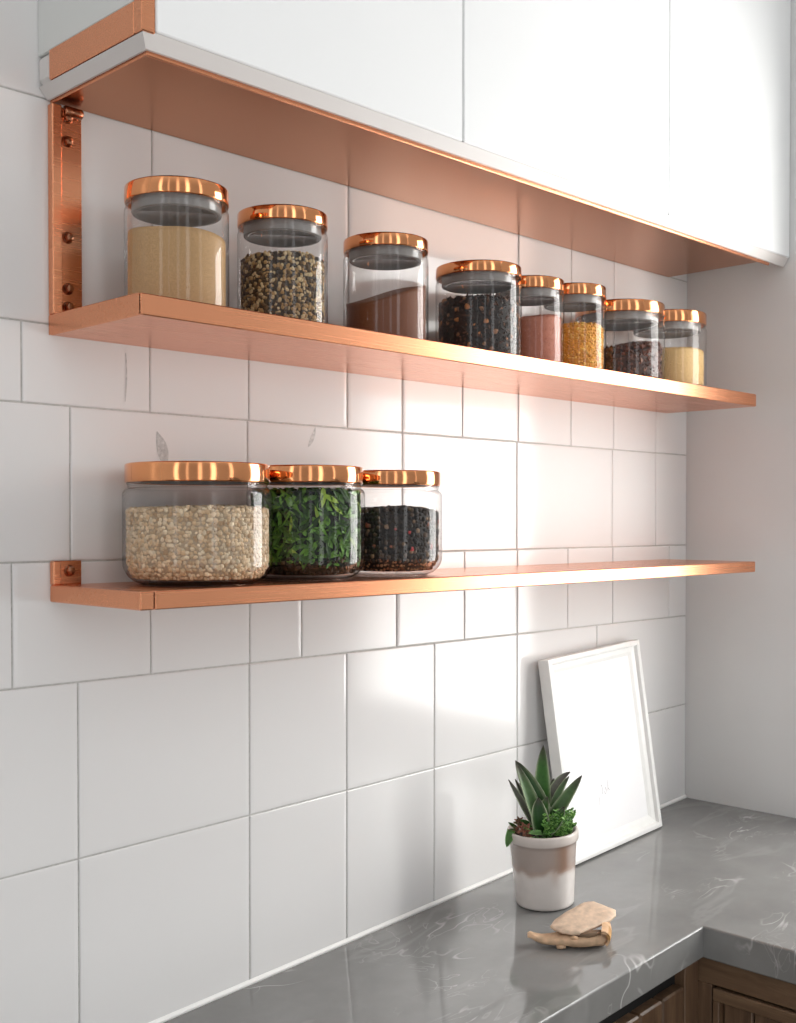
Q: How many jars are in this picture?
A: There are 11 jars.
